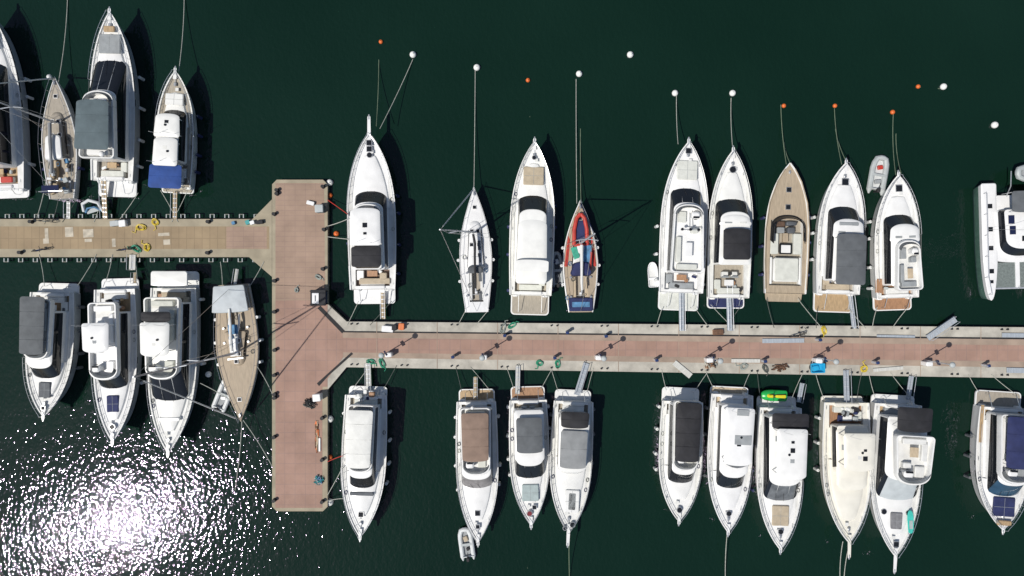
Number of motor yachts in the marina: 23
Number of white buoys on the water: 12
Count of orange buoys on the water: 9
